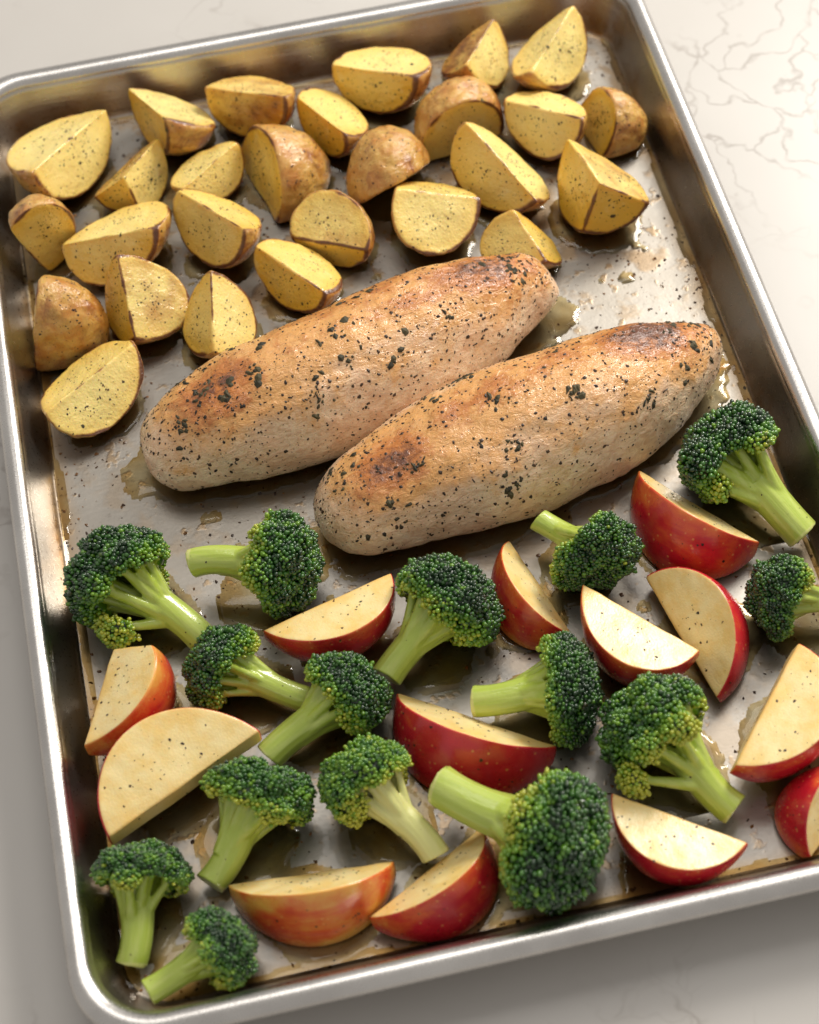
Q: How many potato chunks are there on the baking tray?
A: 27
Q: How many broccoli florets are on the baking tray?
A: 15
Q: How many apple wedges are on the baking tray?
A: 13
